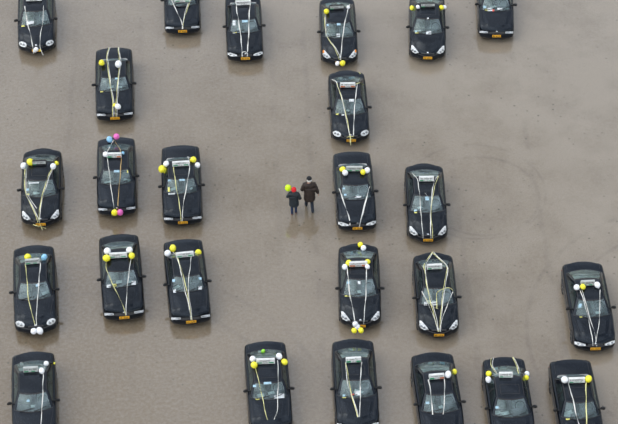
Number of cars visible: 25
